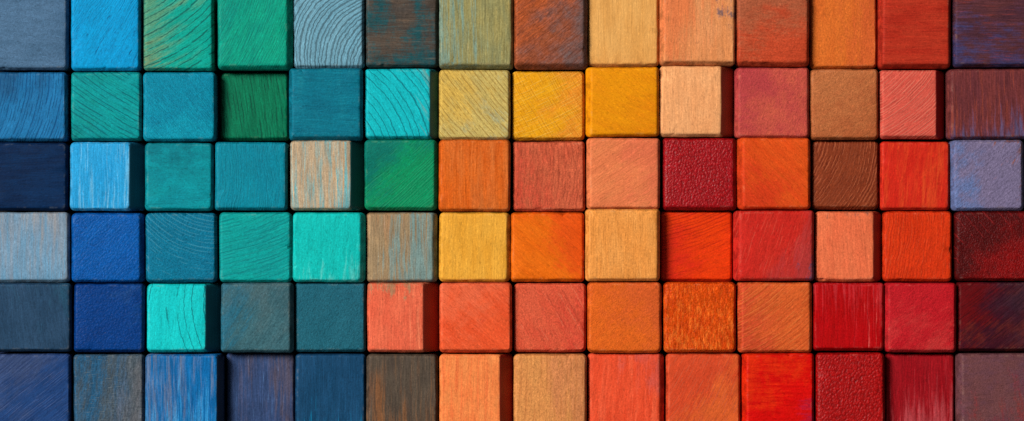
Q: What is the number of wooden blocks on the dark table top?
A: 84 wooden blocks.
